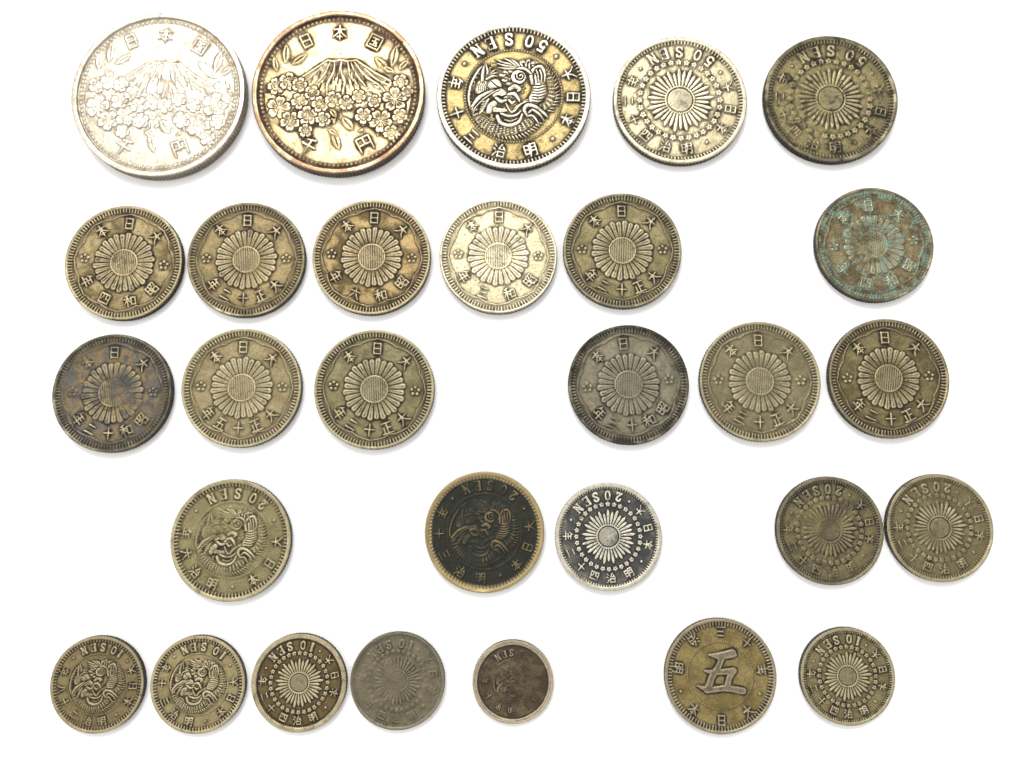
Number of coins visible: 29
